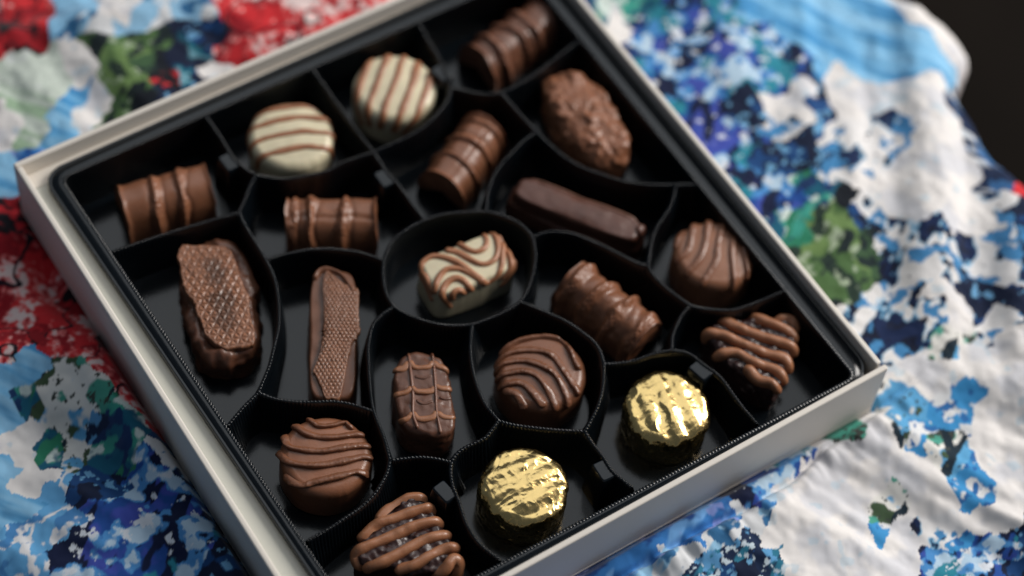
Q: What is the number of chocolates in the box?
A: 20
